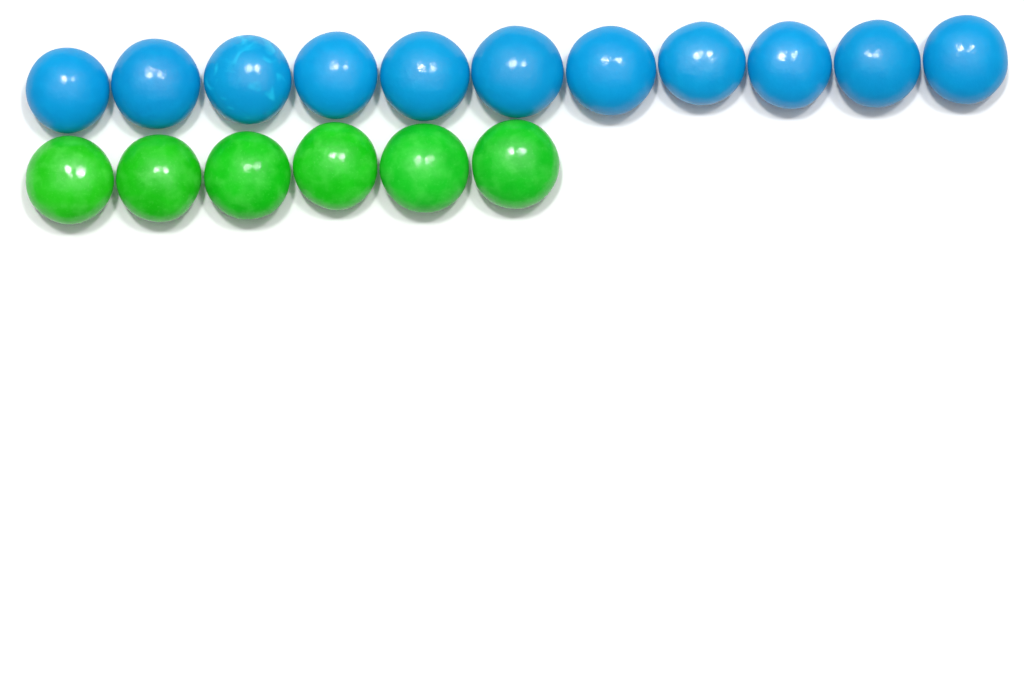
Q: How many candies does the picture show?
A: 17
